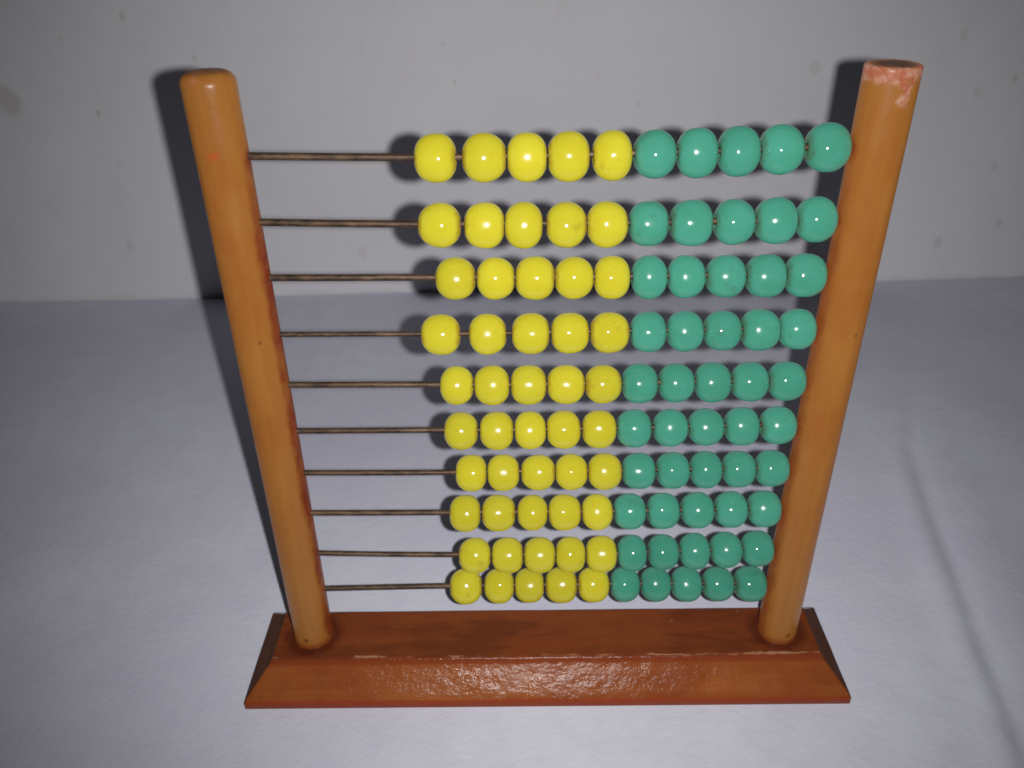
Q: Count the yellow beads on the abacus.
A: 50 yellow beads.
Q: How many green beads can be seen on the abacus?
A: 50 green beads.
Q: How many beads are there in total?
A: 100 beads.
